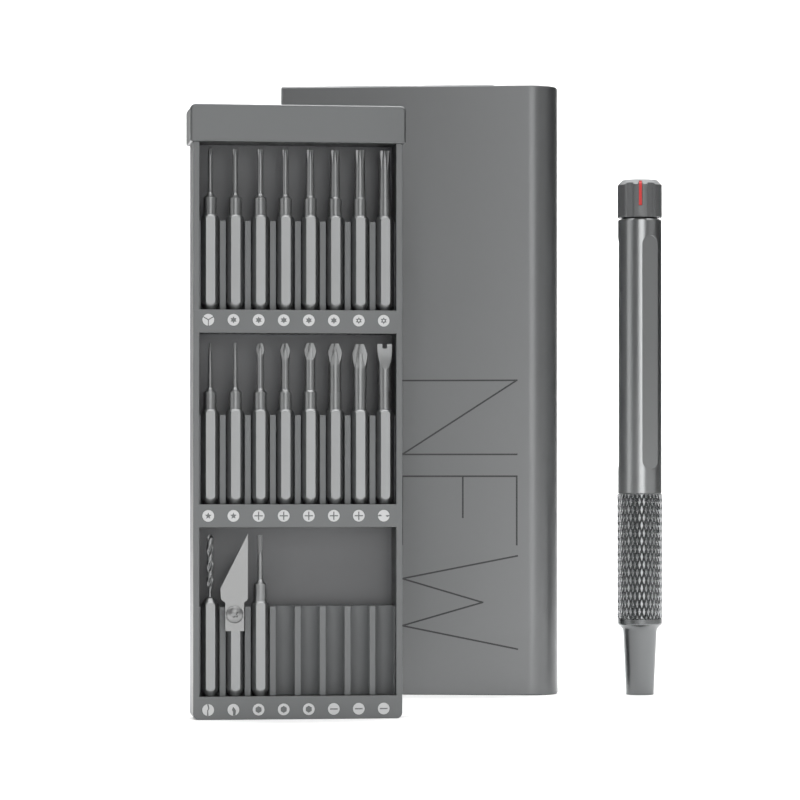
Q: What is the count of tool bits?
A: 19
